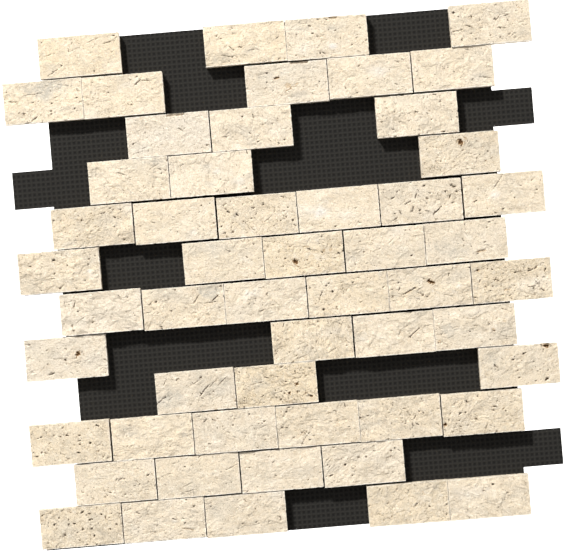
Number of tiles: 54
